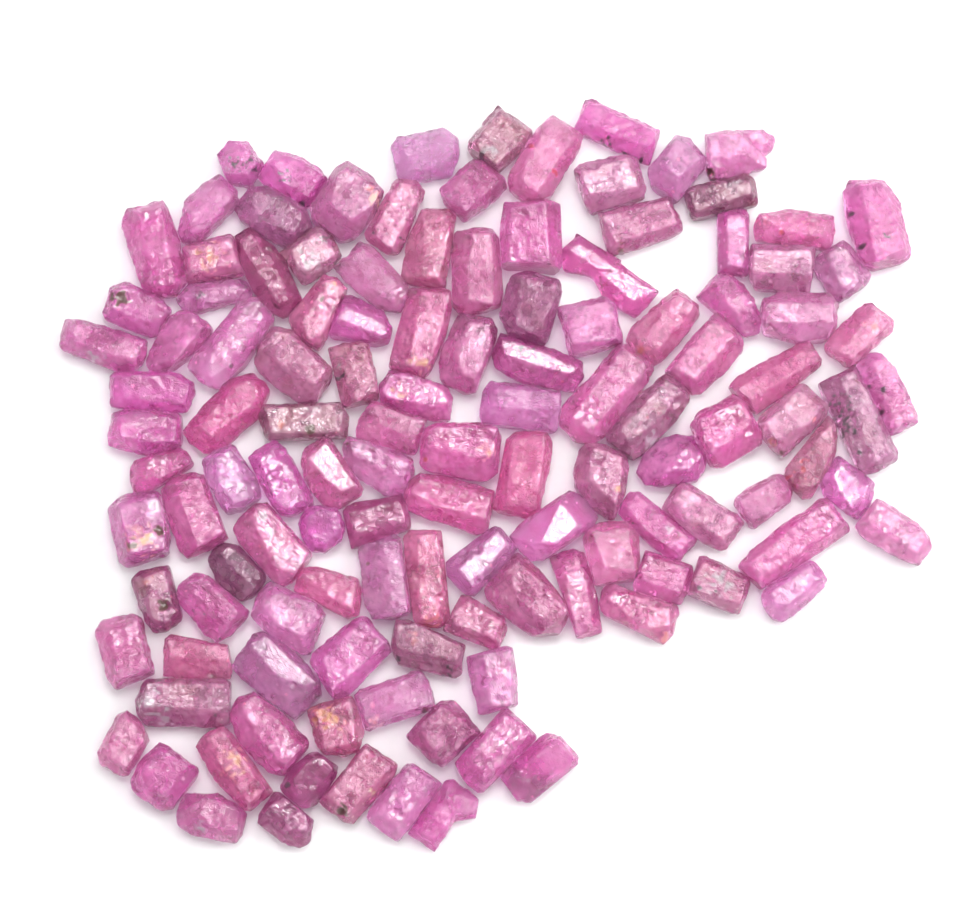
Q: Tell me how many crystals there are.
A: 124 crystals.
